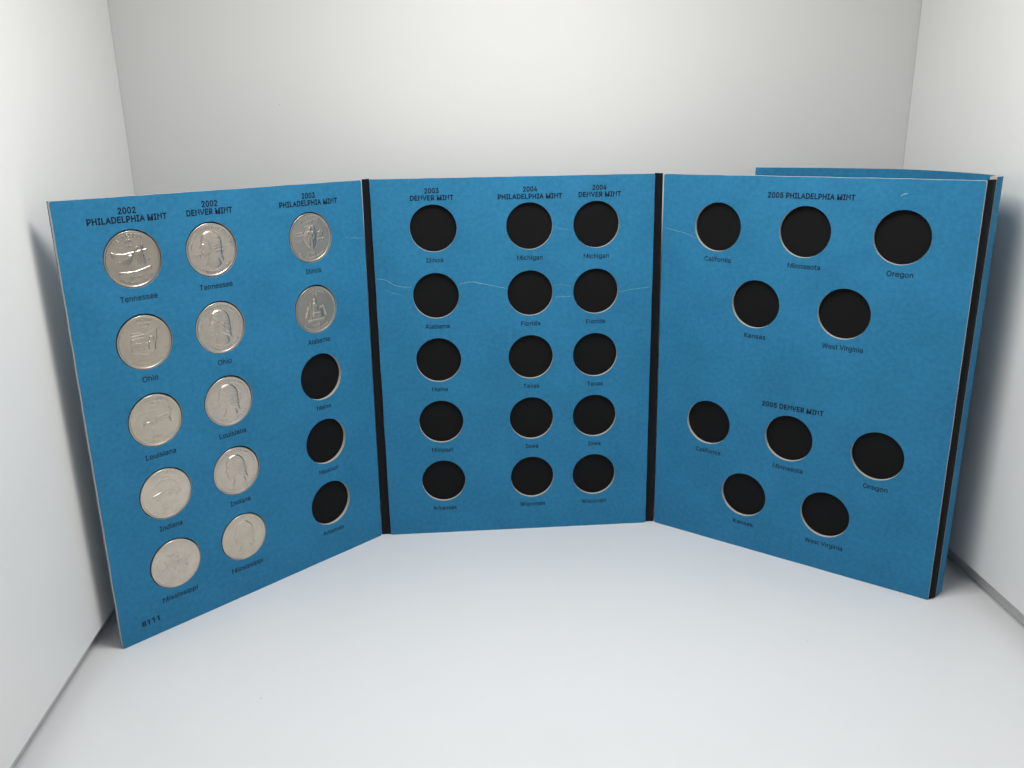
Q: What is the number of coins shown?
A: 12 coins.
